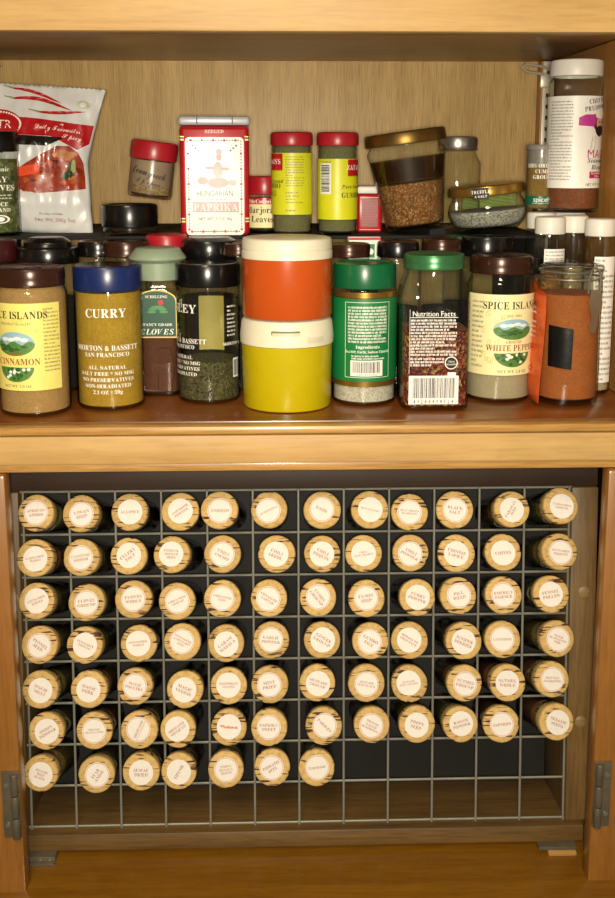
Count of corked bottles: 79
